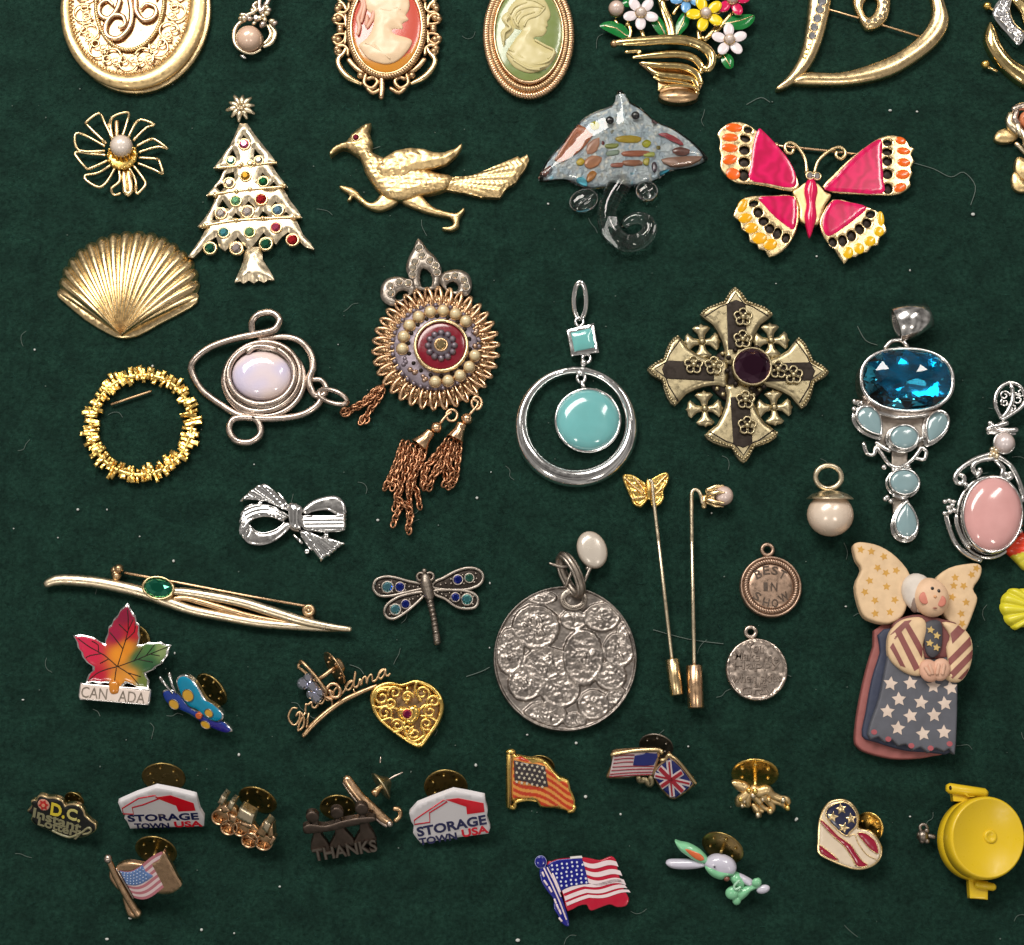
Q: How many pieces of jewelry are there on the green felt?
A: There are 51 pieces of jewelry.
